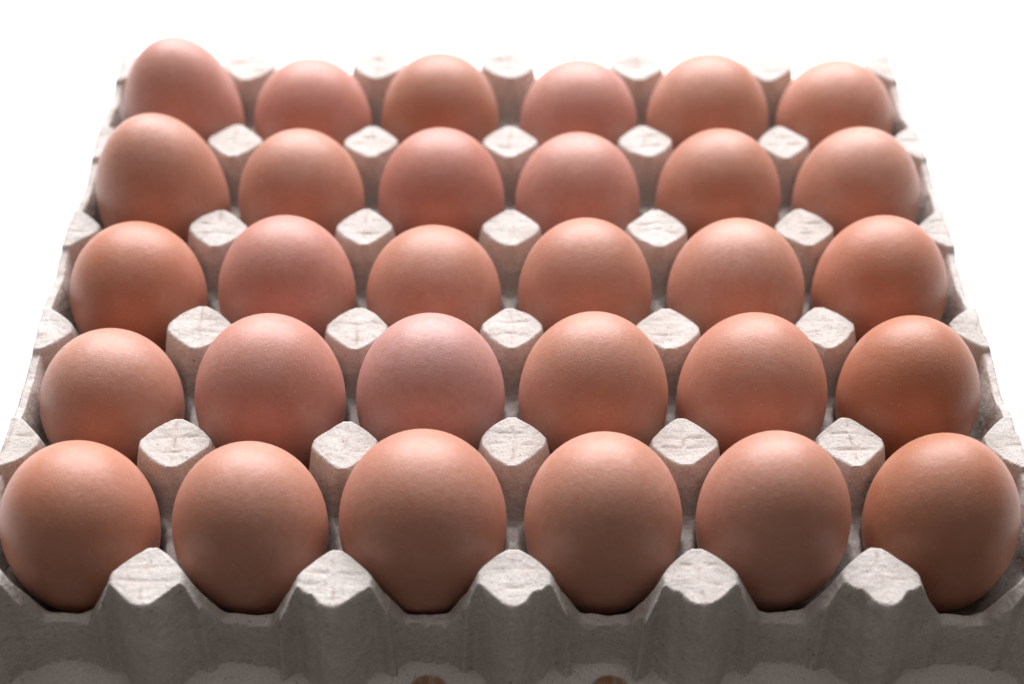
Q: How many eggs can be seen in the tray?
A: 30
